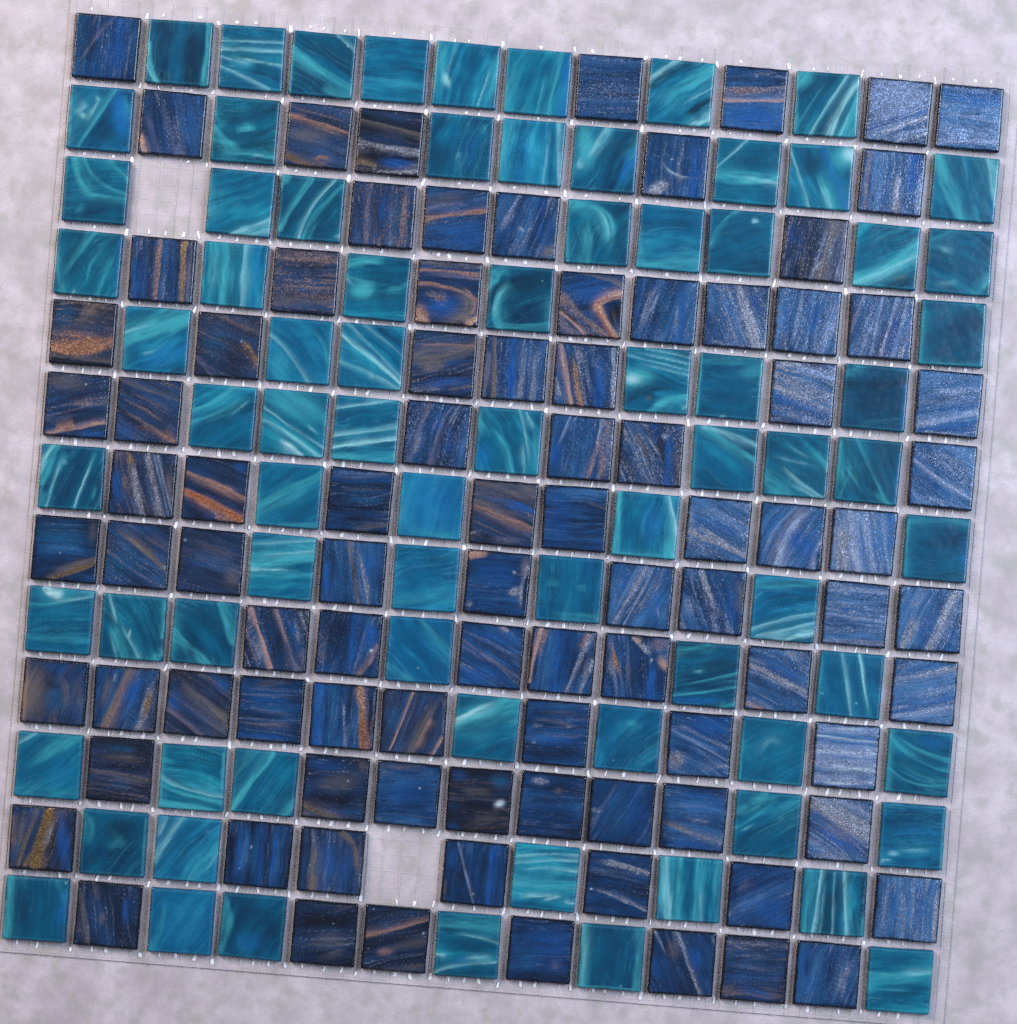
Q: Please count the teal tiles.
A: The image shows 77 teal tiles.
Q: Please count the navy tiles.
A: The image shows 90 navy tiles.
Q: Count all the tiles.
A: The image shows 167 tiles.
